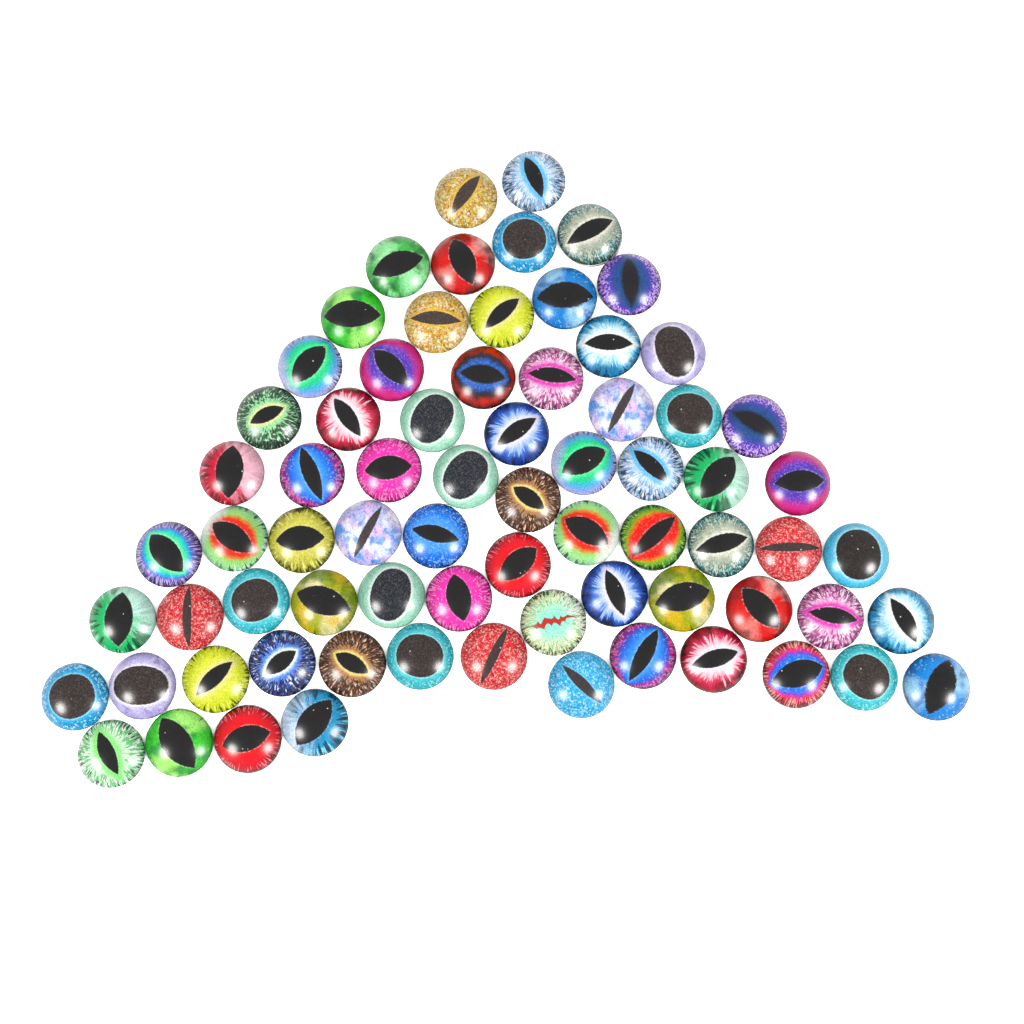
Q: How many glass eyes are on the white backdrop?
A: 73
